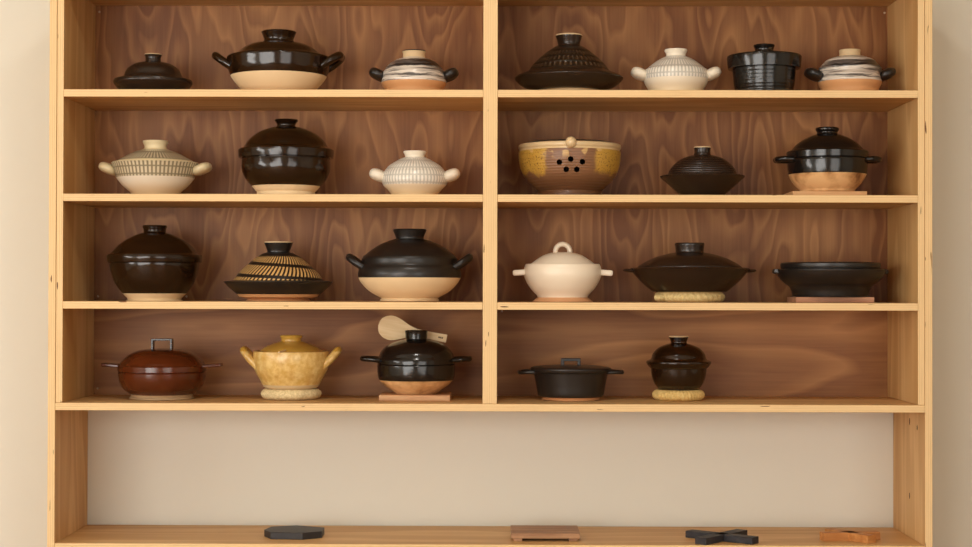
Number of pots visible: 24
